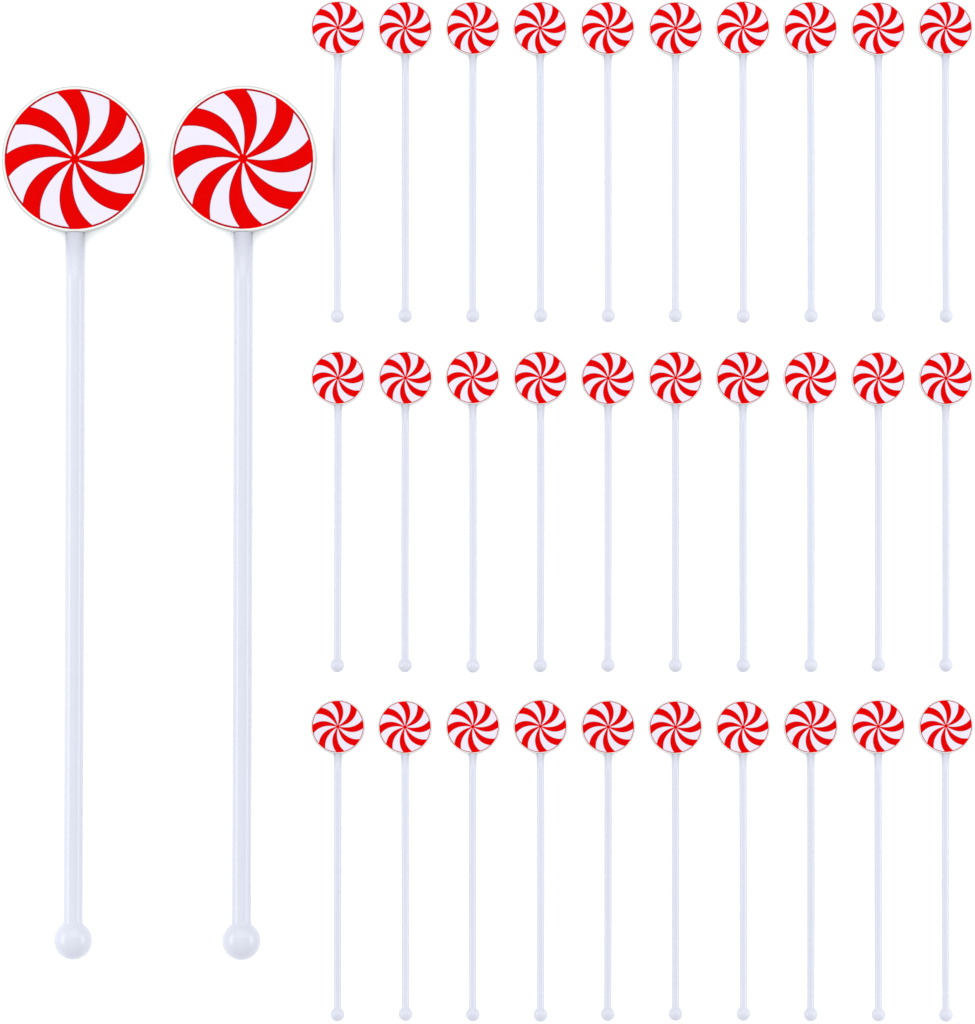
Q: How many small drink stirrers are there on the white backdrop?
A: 30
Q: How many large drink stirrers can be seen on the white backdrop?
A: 2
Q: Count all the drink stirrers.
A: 32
